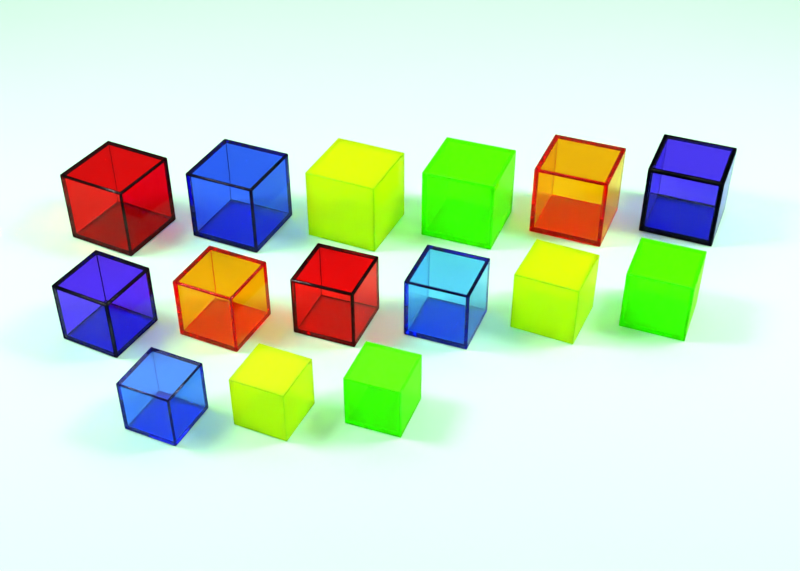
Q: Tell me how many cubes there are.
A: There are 15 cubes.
